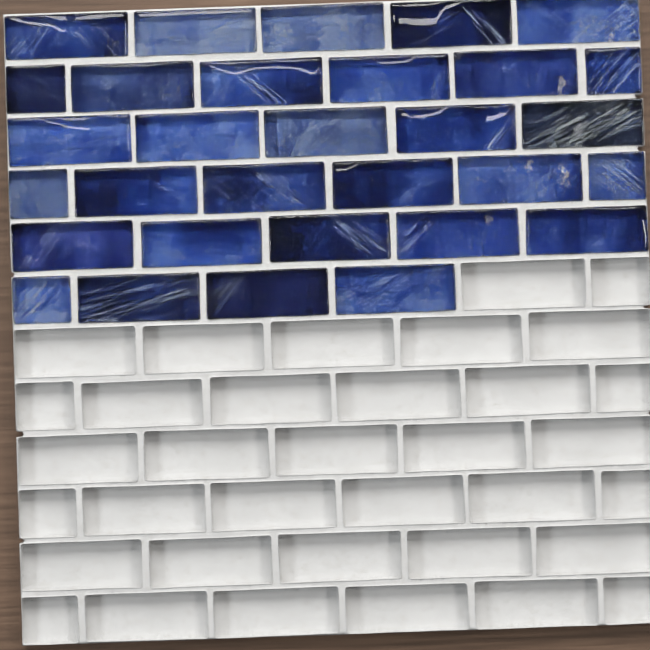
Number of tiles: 31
